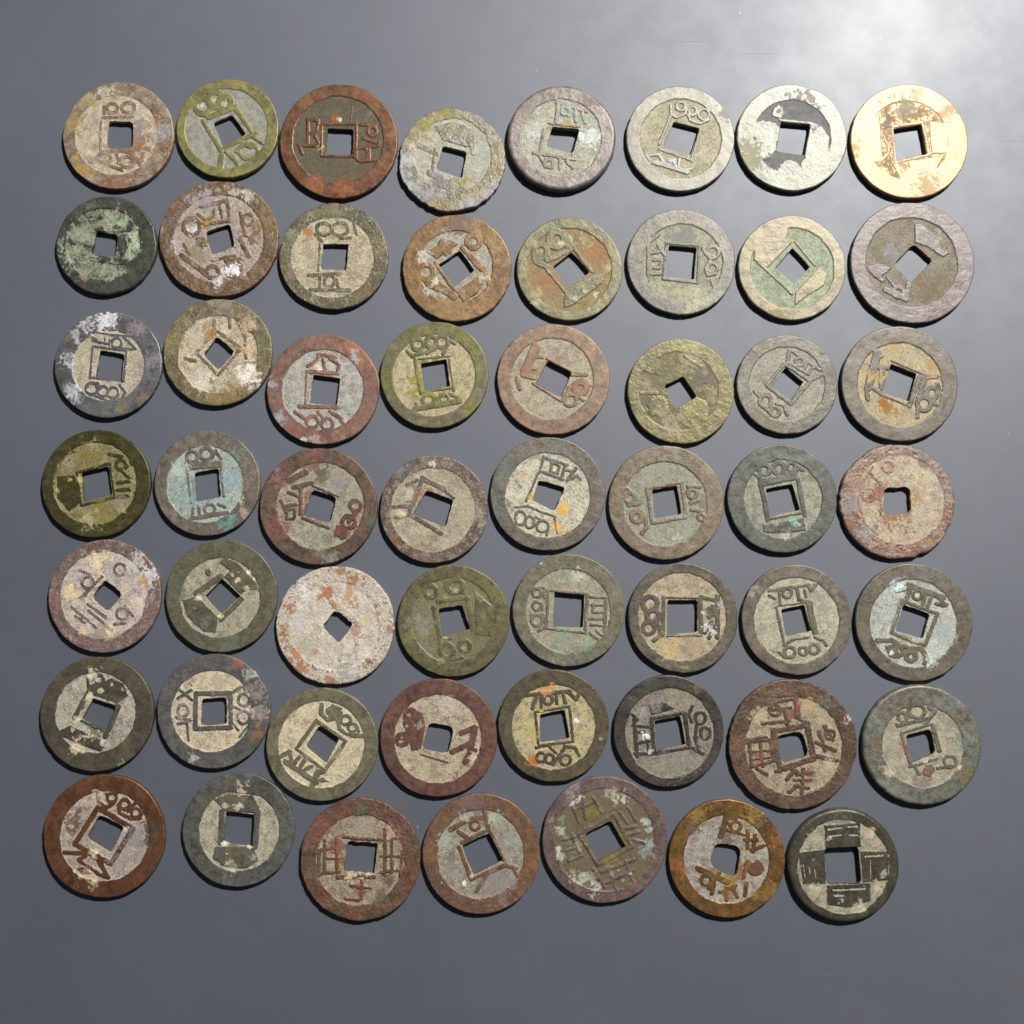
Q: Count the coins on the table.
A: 55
